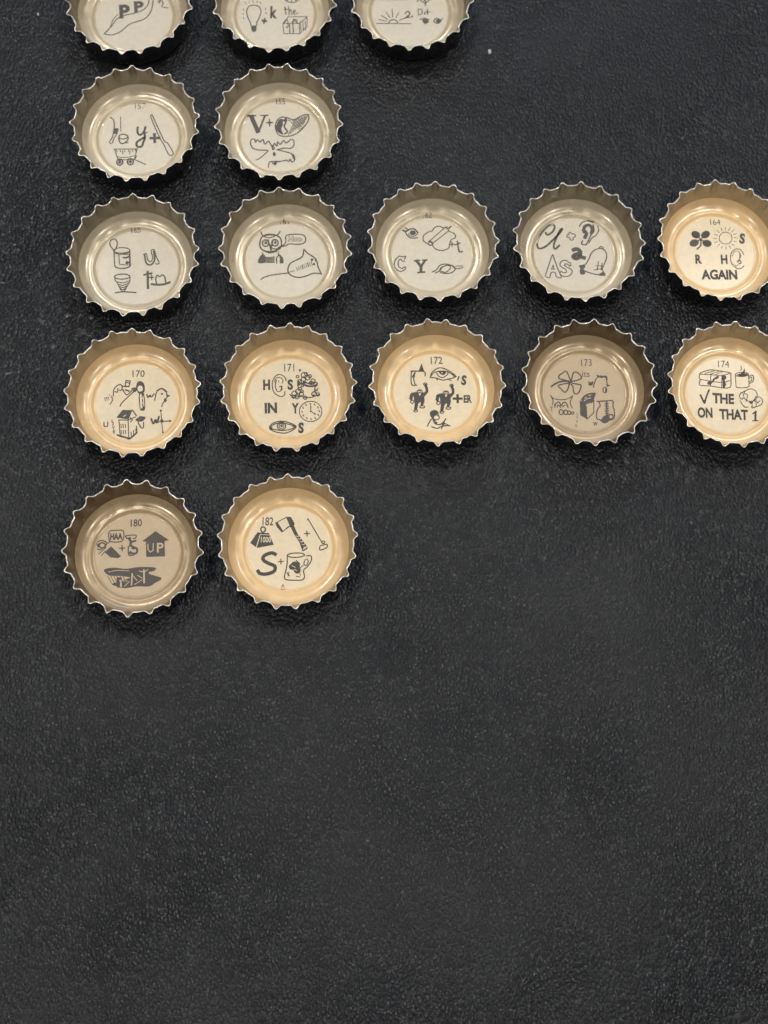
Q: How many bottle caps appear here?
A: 17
